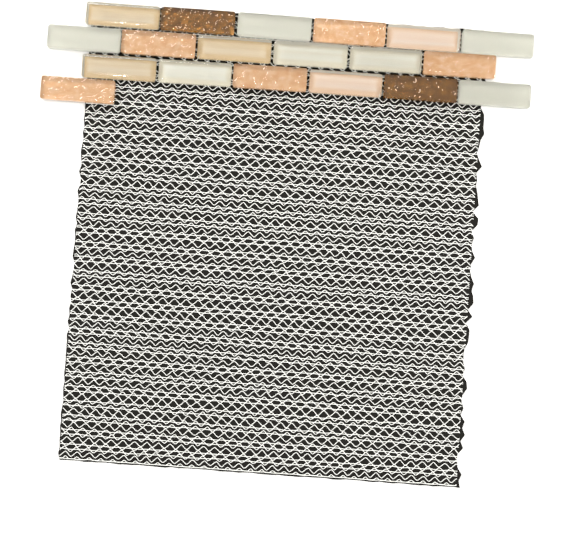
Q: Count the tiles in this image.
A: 19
